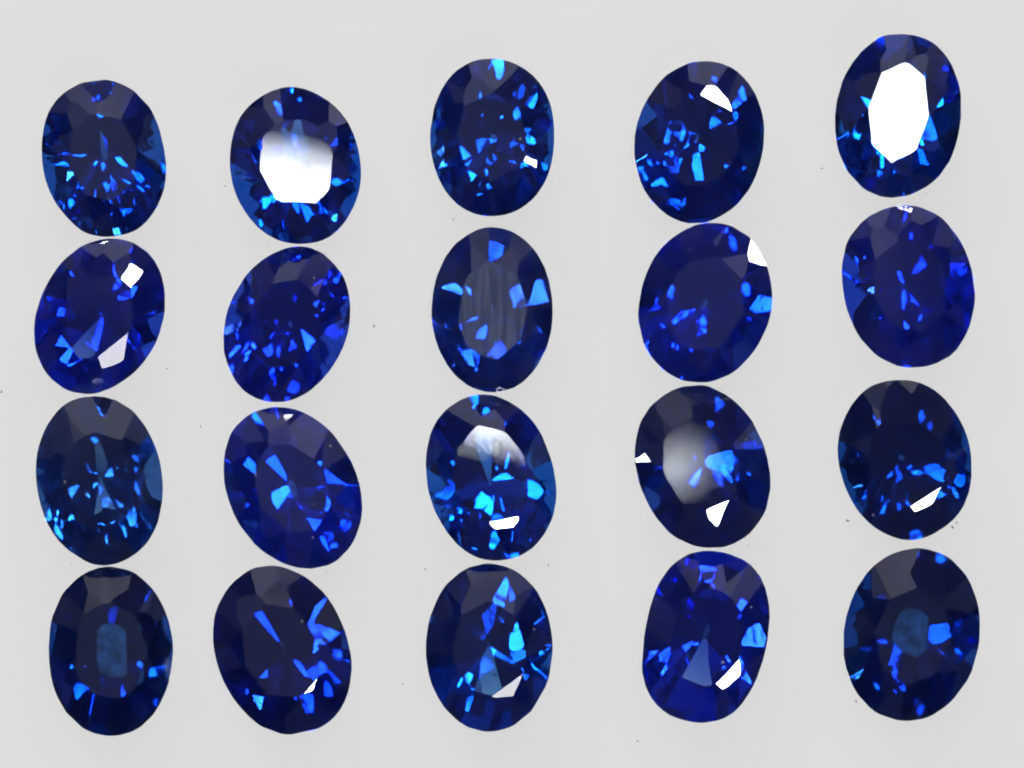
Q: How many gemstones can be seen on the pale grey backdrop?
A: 20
